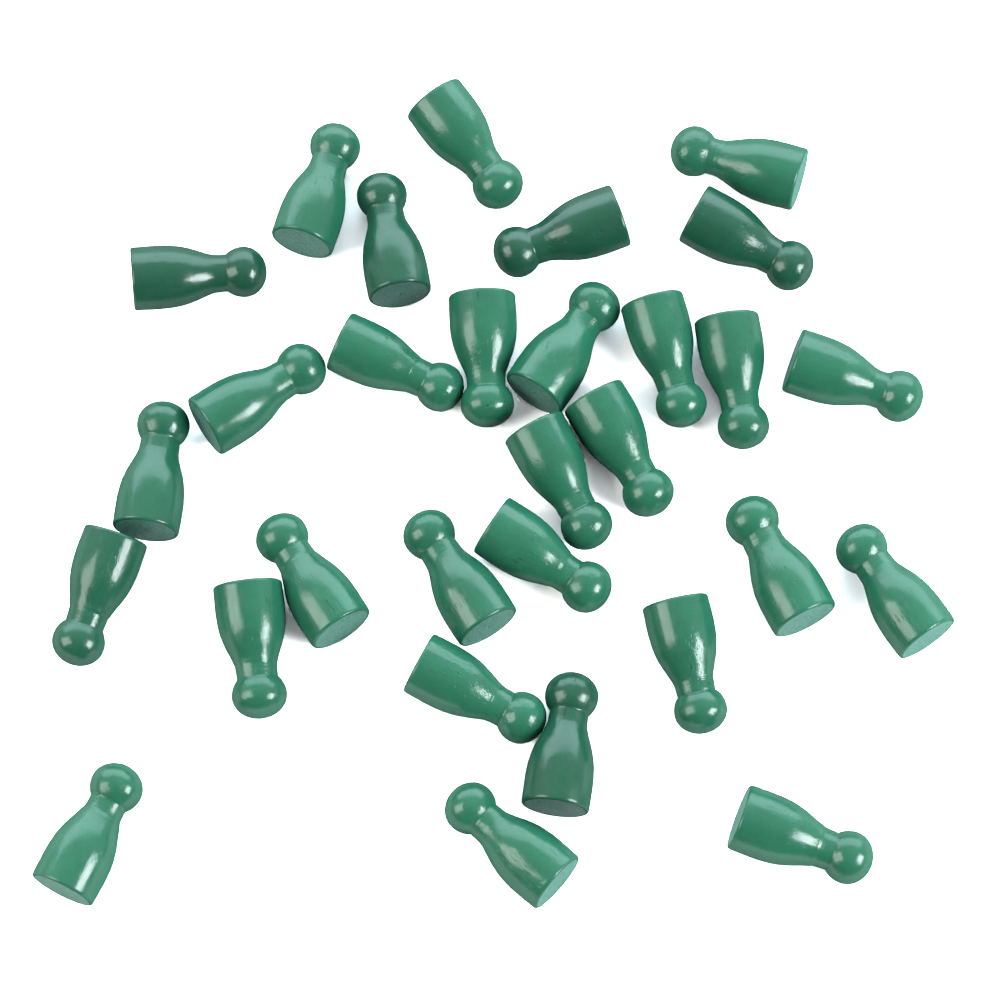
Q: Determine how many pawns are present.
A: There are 30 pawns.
